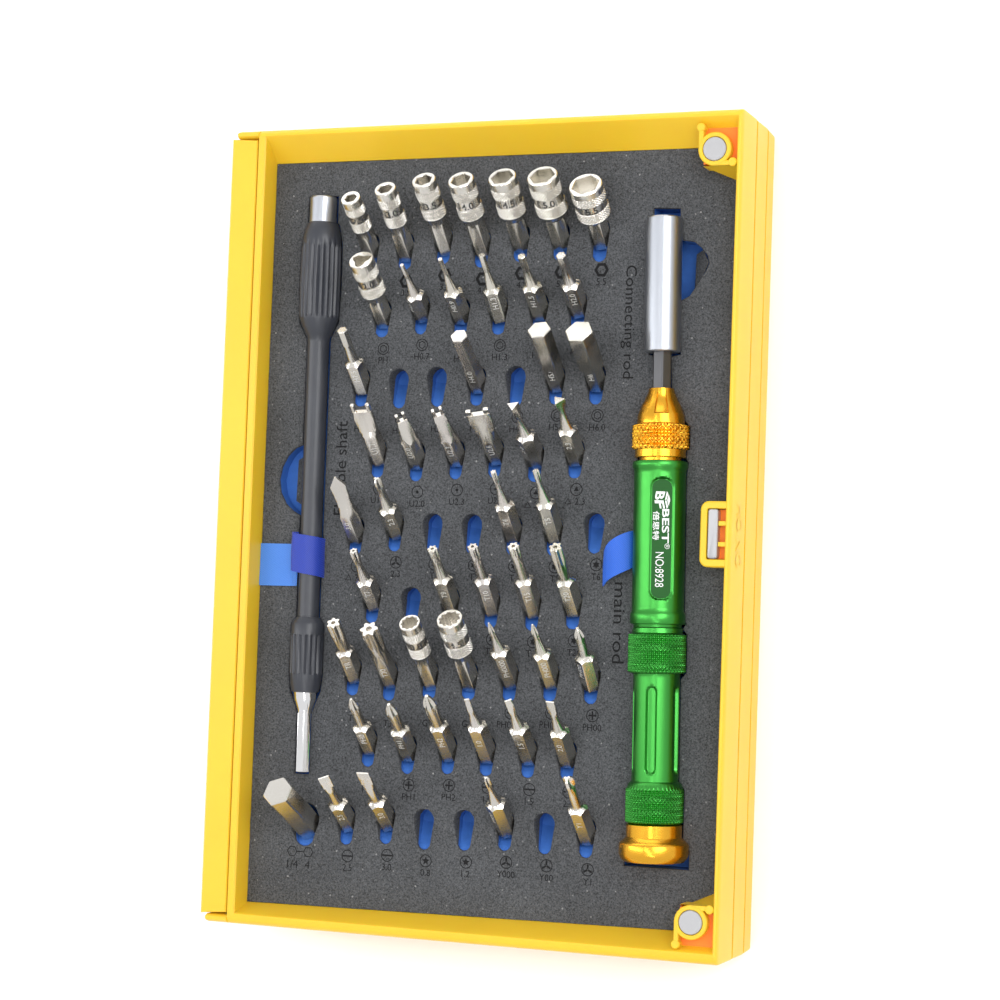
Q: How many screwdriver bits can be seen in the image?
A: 39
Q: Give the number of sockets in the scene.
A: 10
